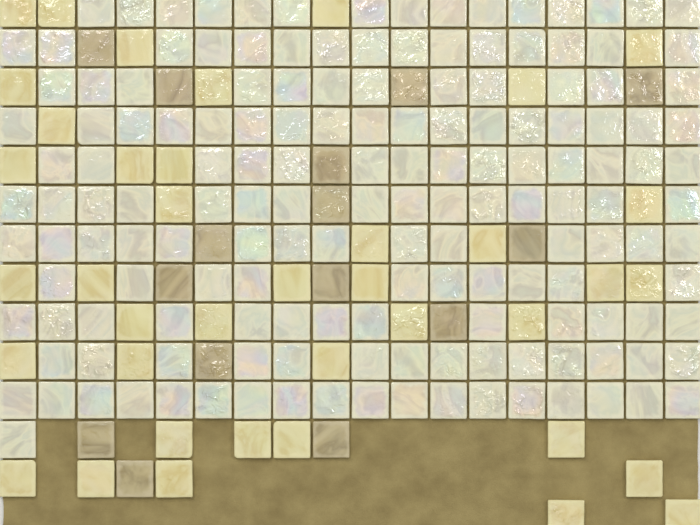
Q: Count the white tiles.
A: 158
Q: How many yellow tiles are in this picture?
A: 39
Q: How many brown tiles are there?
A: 15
